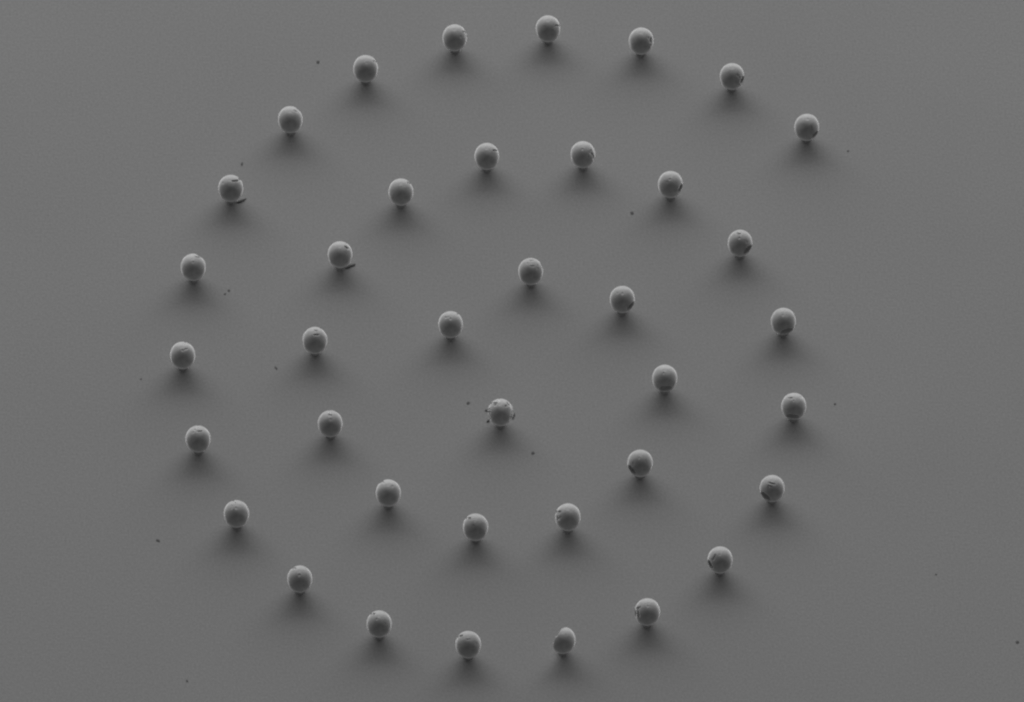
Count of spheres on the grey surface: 38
